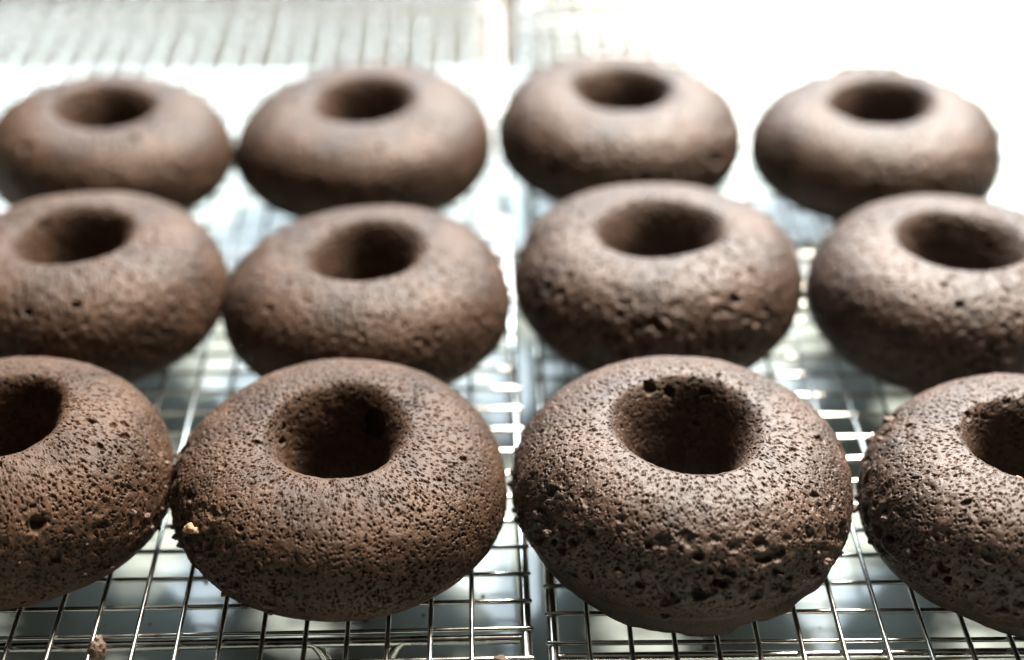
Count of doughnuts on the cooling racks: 12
